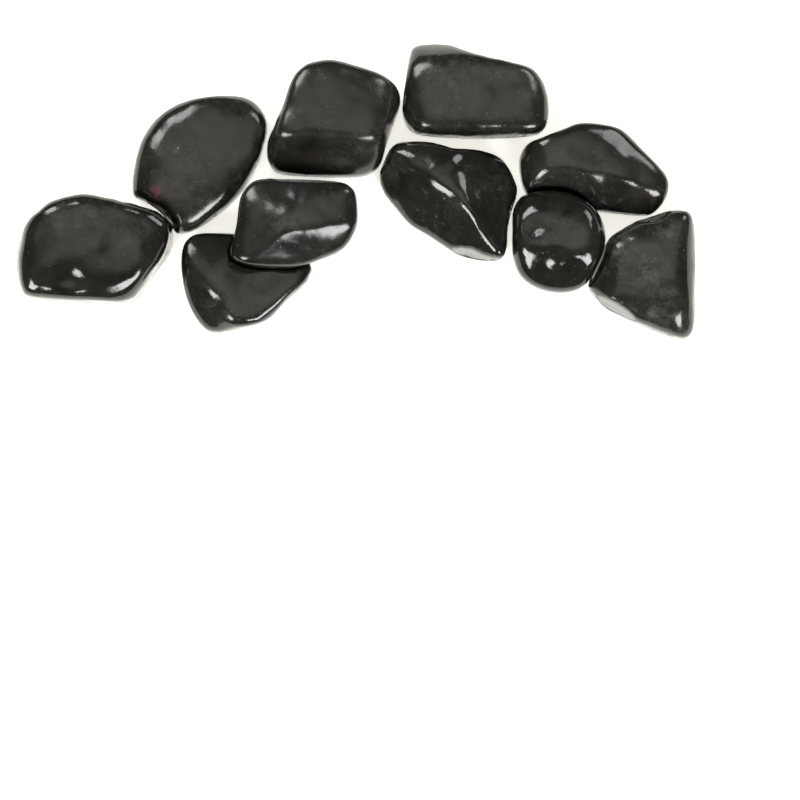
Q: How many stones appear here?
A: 10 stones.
